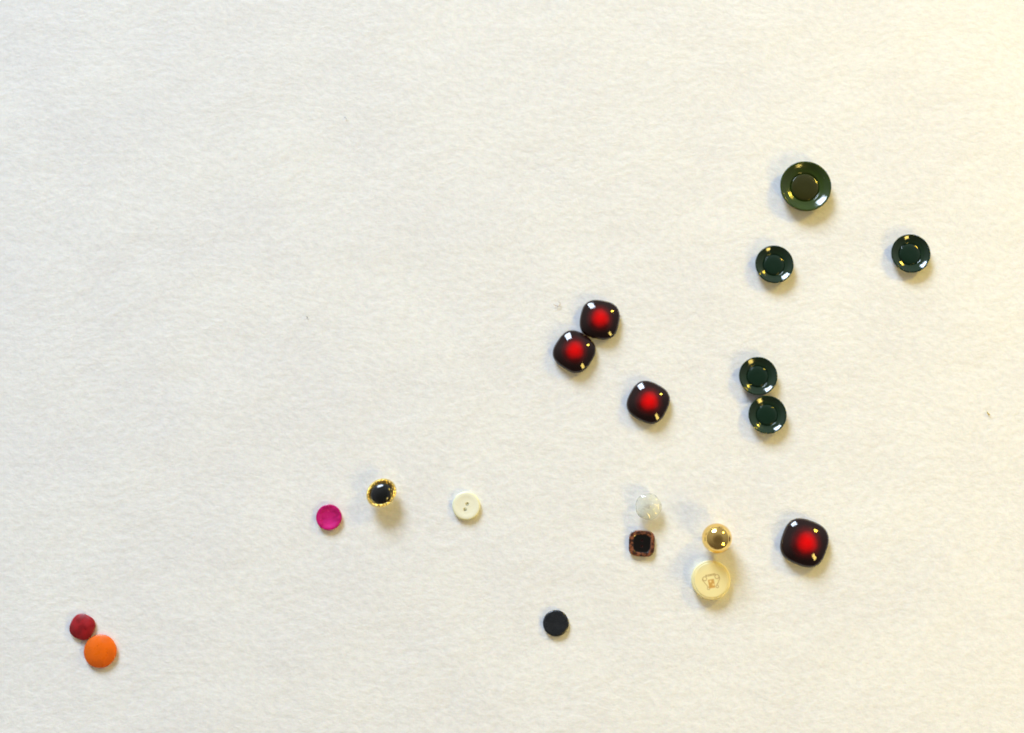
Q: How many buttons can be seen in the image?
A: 19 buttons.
